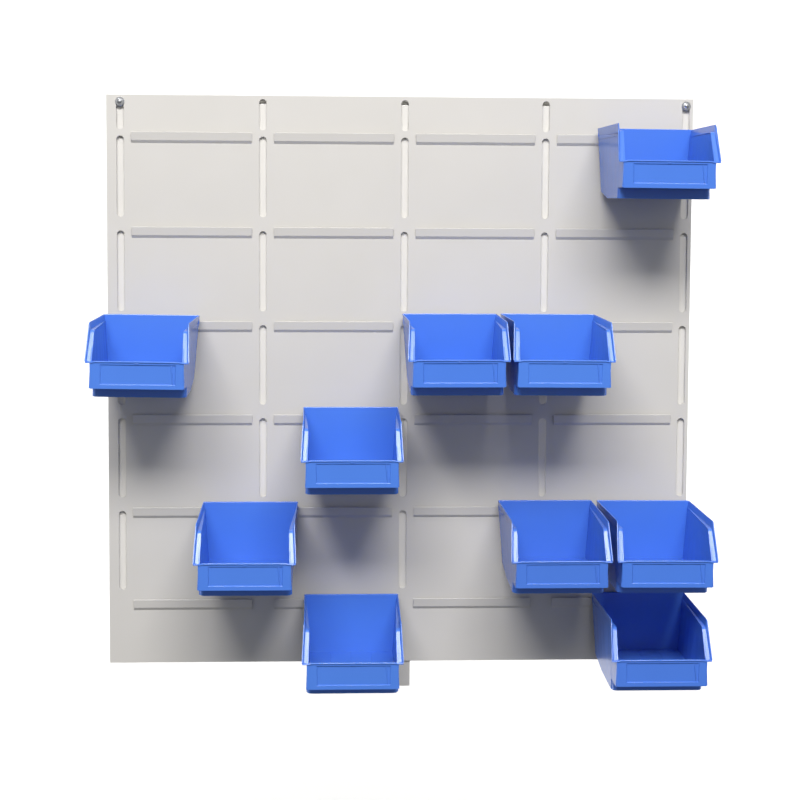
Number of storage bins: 10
